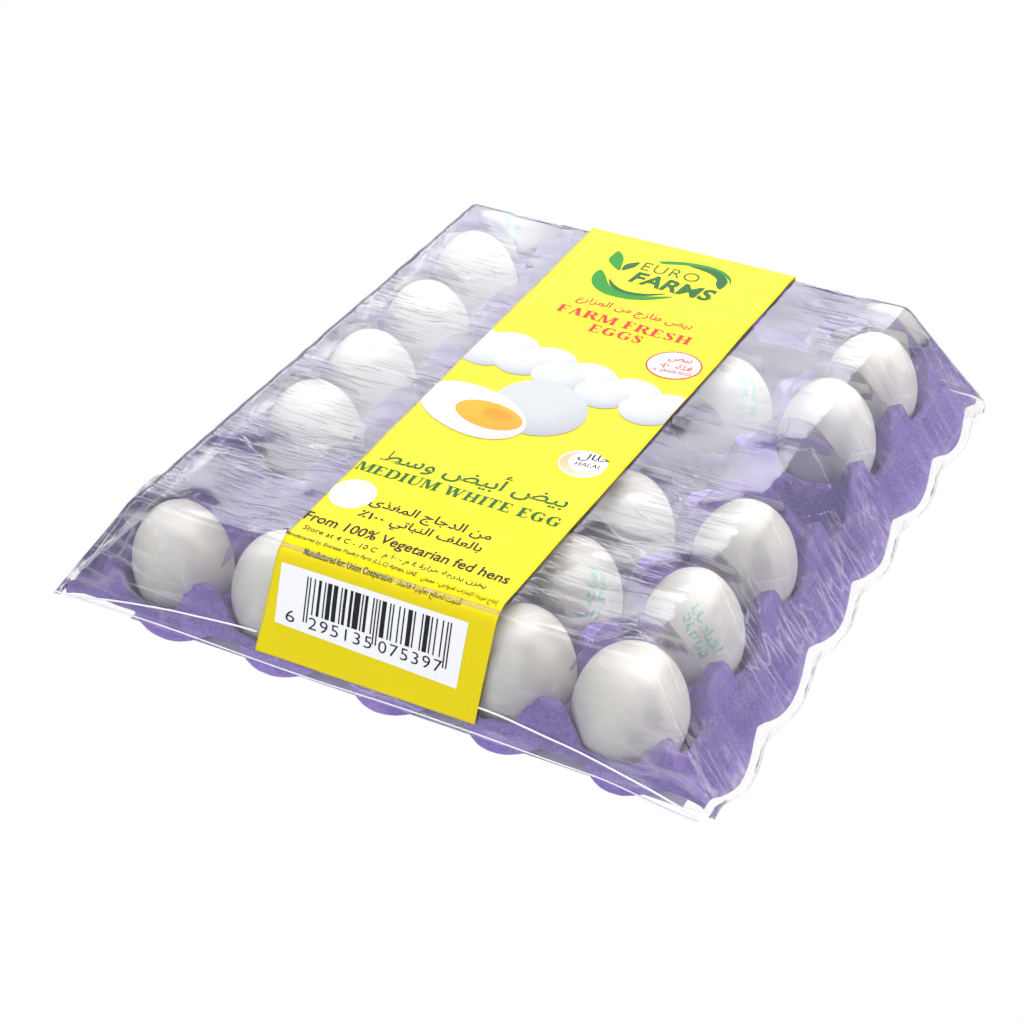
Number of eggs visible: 15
